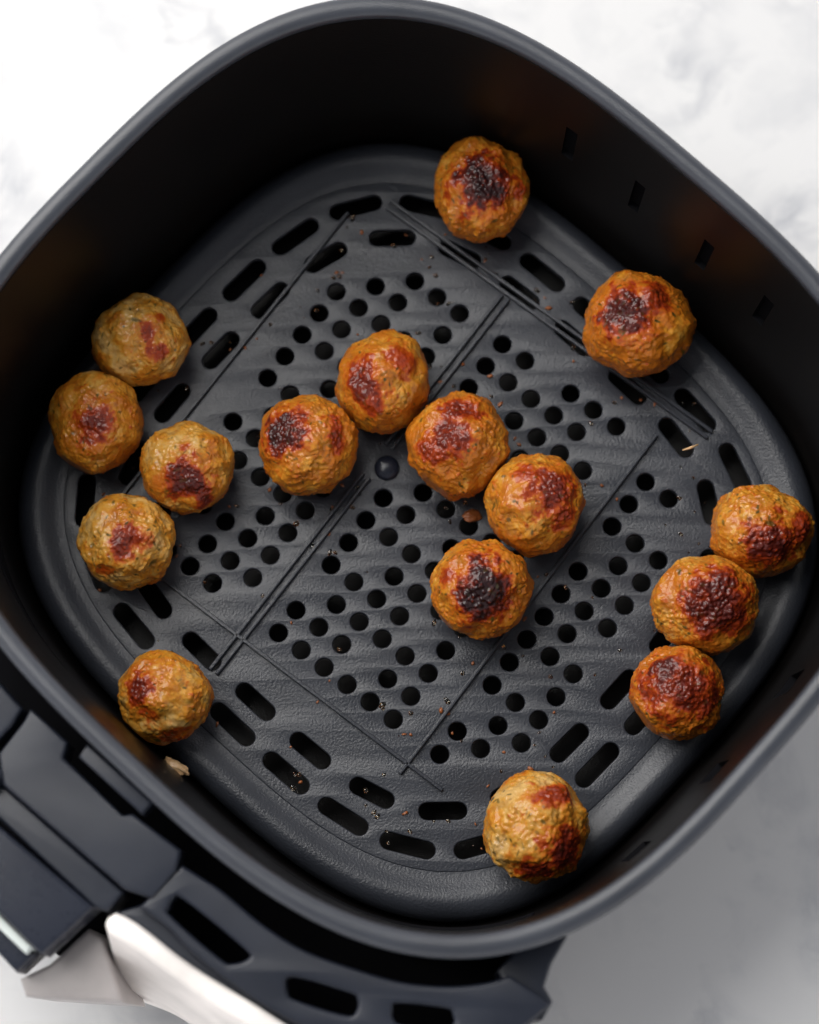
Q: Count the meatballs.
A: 16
